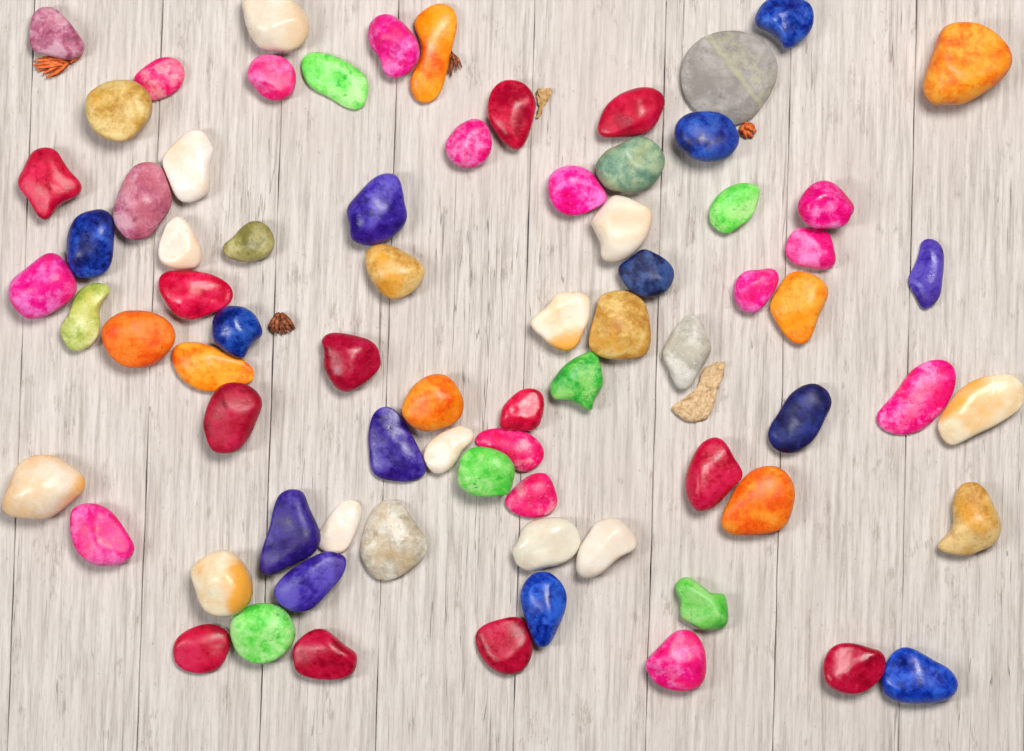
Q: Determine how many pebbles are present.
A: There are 76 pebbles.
